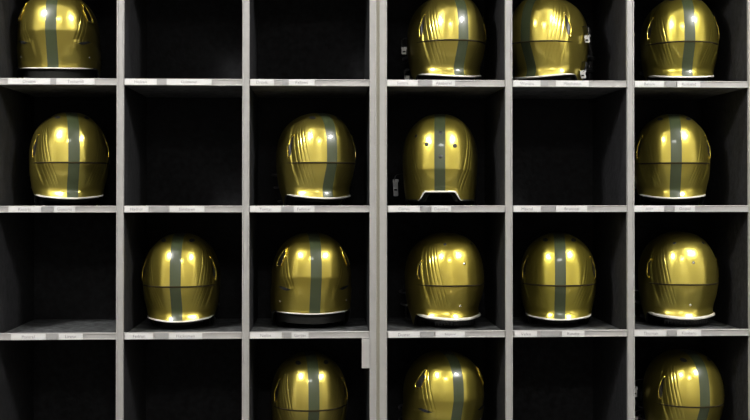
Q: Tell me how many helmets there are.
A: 16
